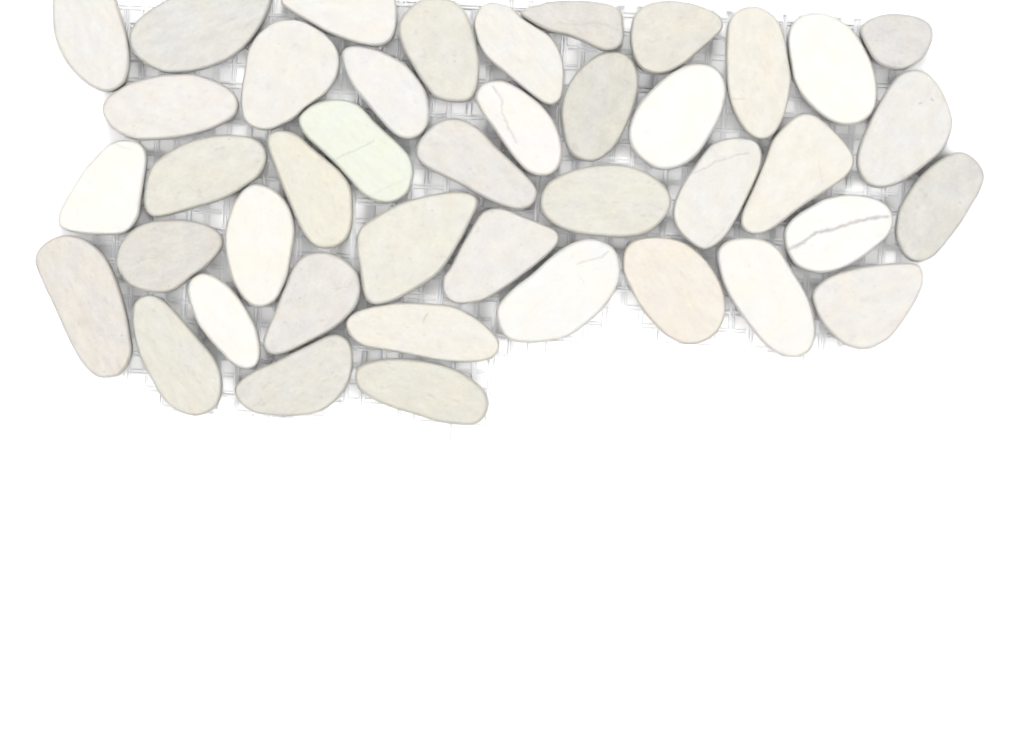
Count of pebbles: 42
